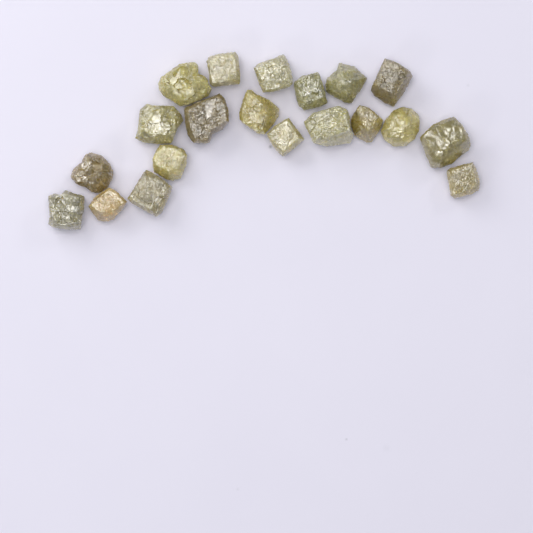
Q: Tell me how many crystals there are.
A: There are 20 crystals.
